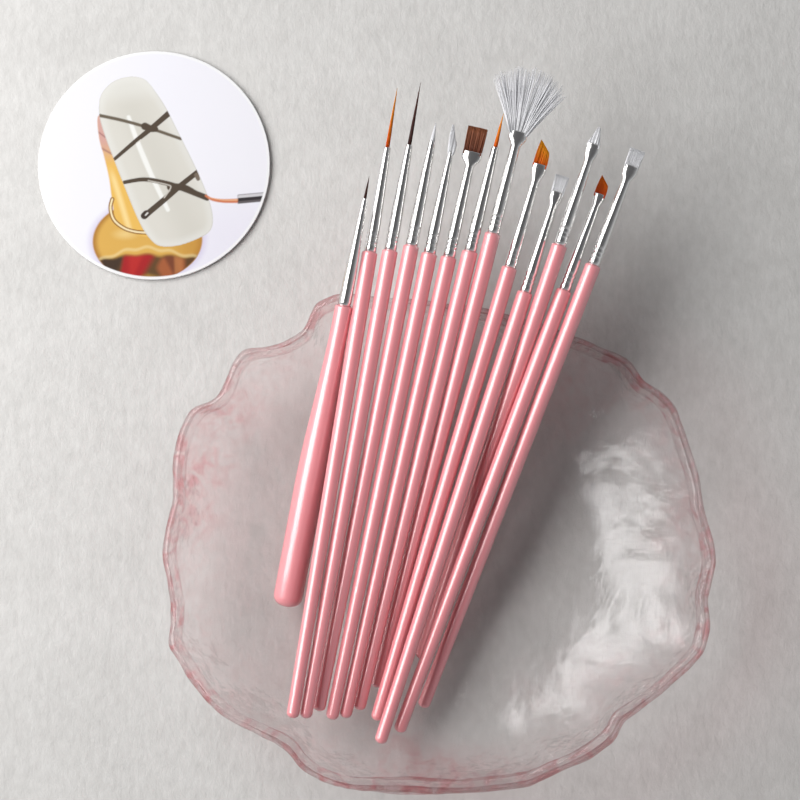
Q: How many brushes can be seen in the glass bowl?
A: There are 13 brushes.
